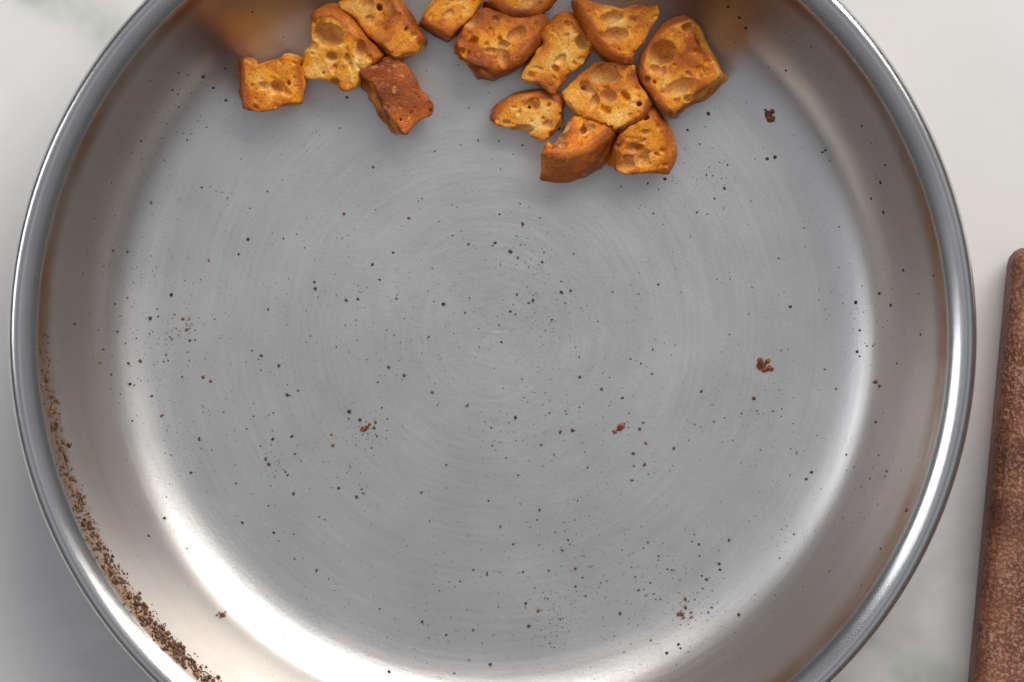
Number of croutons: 14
